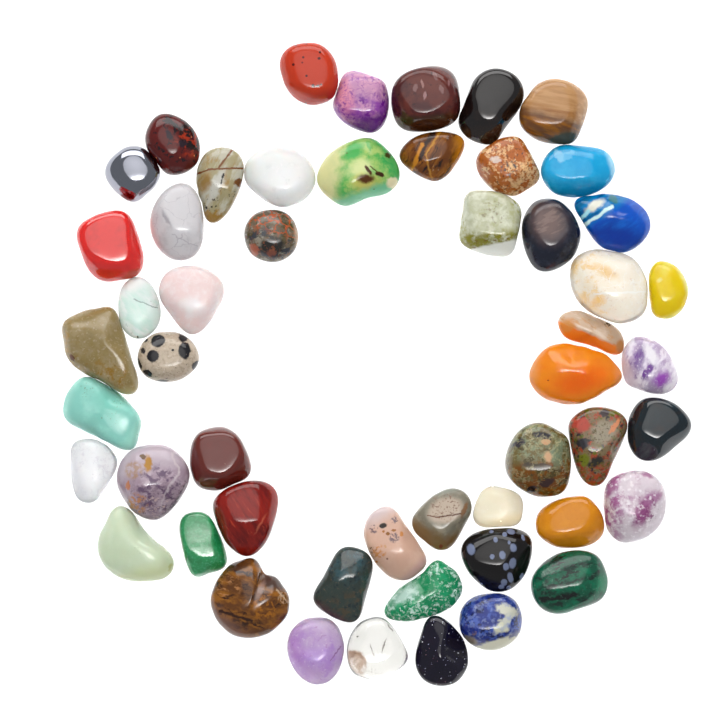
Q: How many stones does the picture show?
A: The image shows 52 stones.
